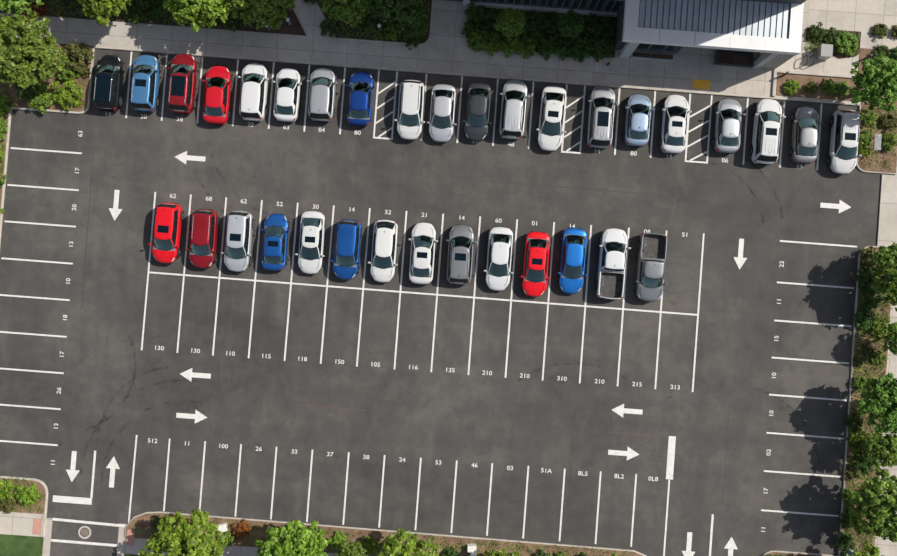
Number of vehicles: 34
